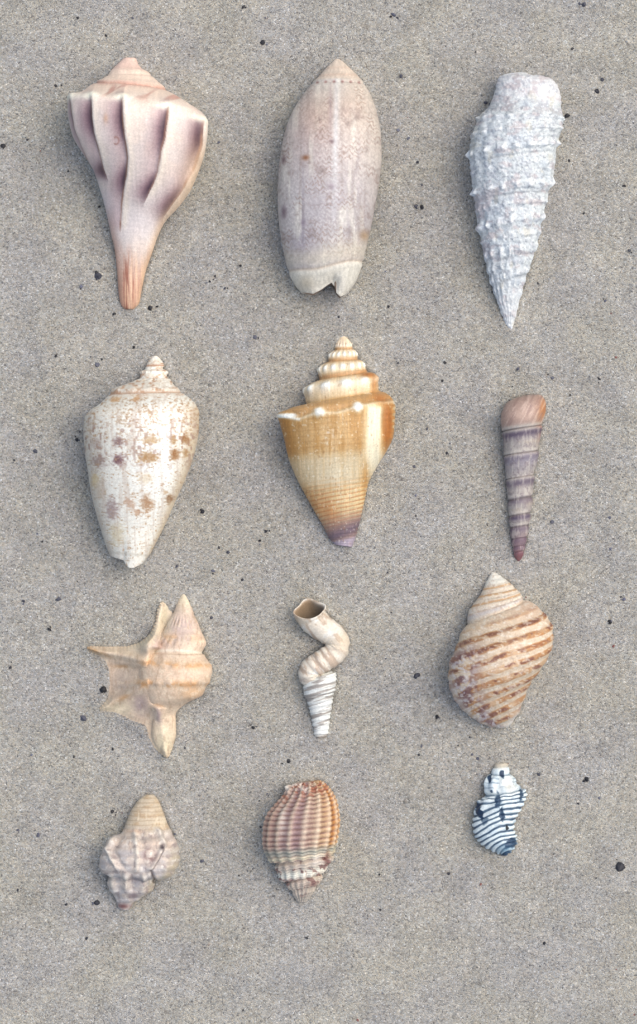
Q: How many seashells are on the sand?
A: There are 12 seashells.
